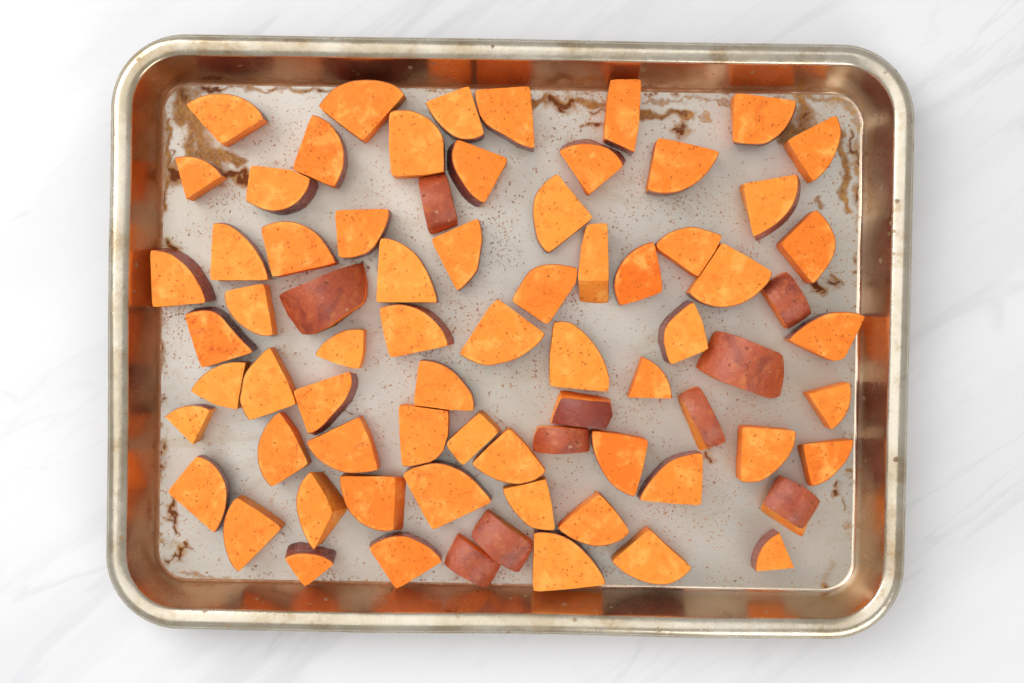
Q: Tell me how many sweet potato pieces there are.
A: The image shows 74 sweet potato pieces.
